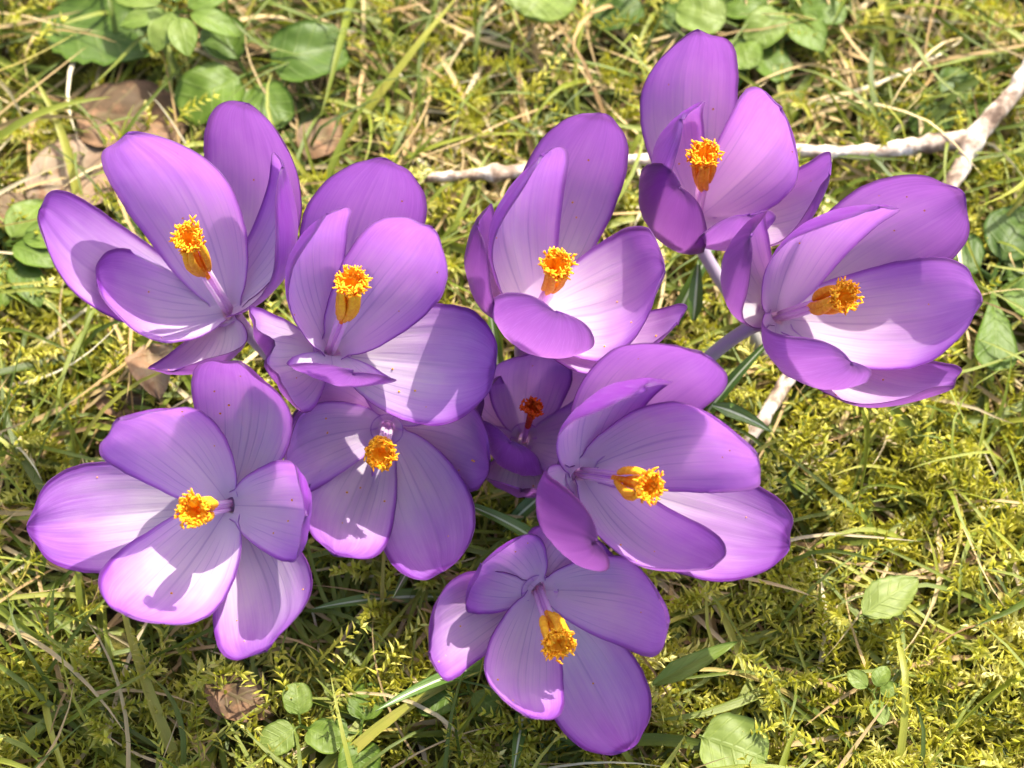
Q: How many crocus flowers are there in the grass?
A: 10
